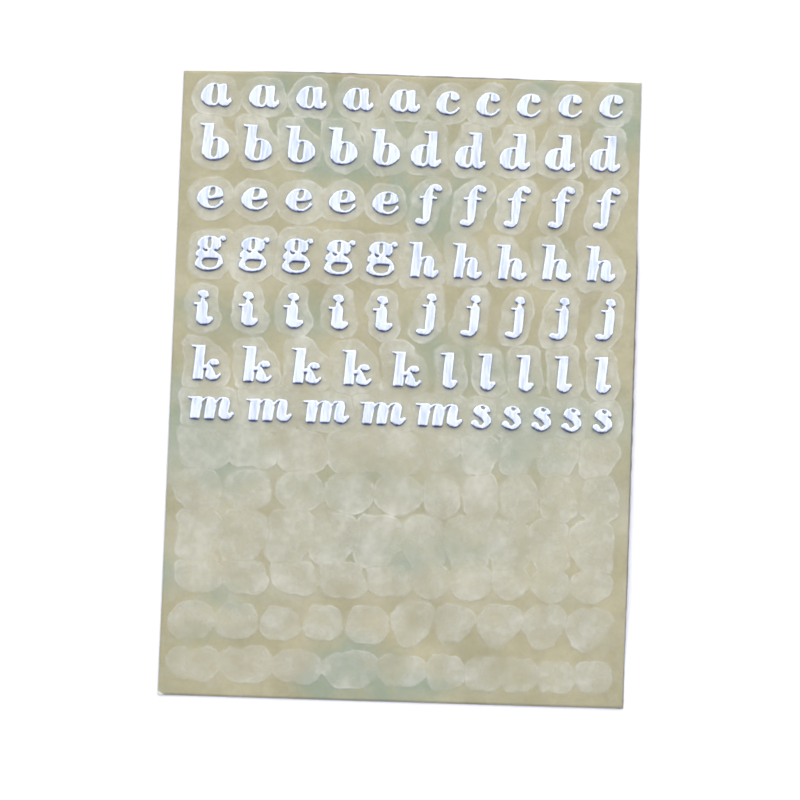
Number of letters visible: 70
